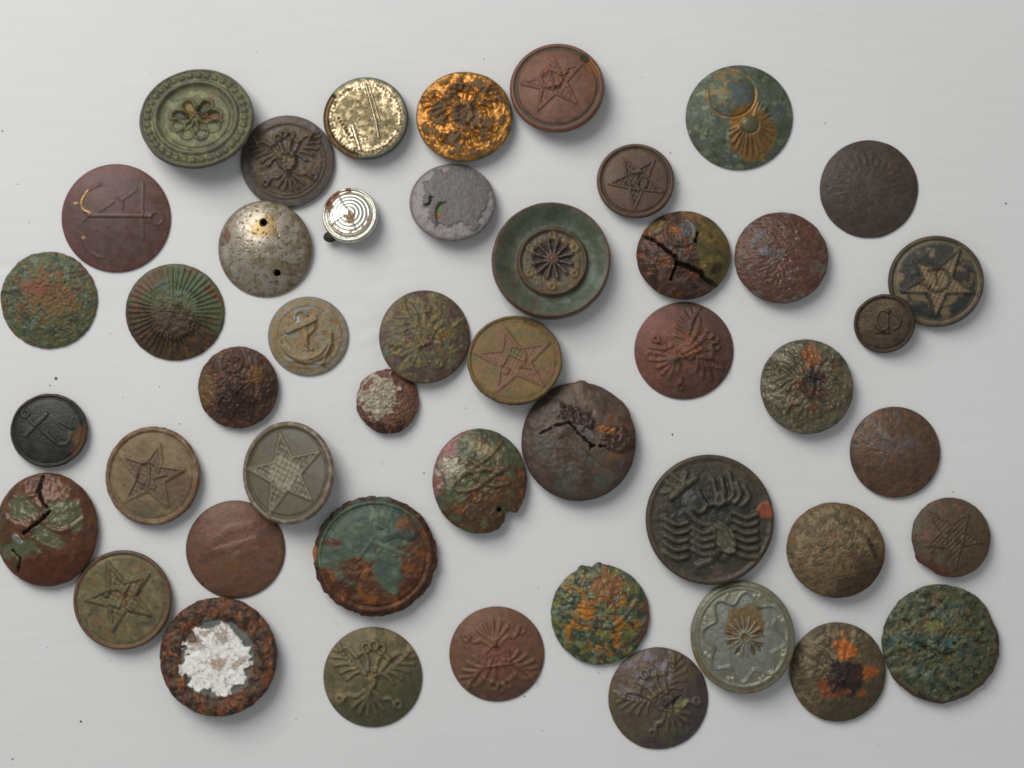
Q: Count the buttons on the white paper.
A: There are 47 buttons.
